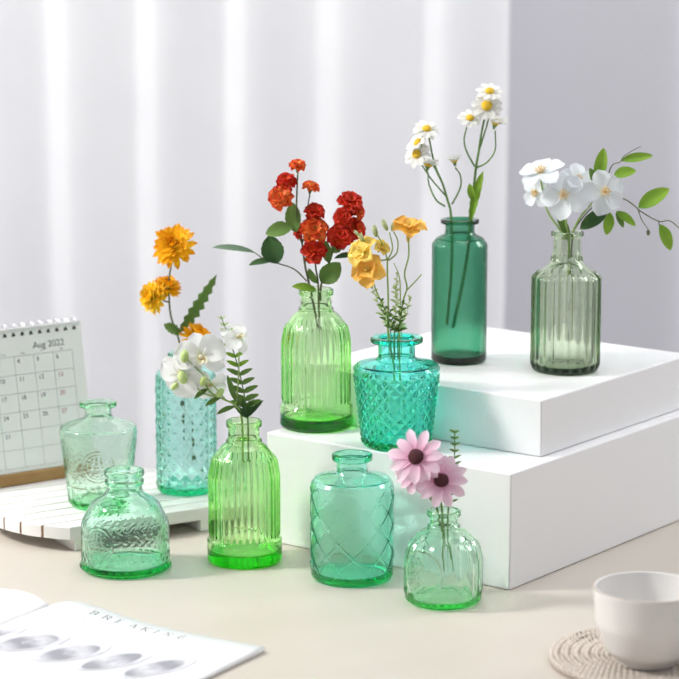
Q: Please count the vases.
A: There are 10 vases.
